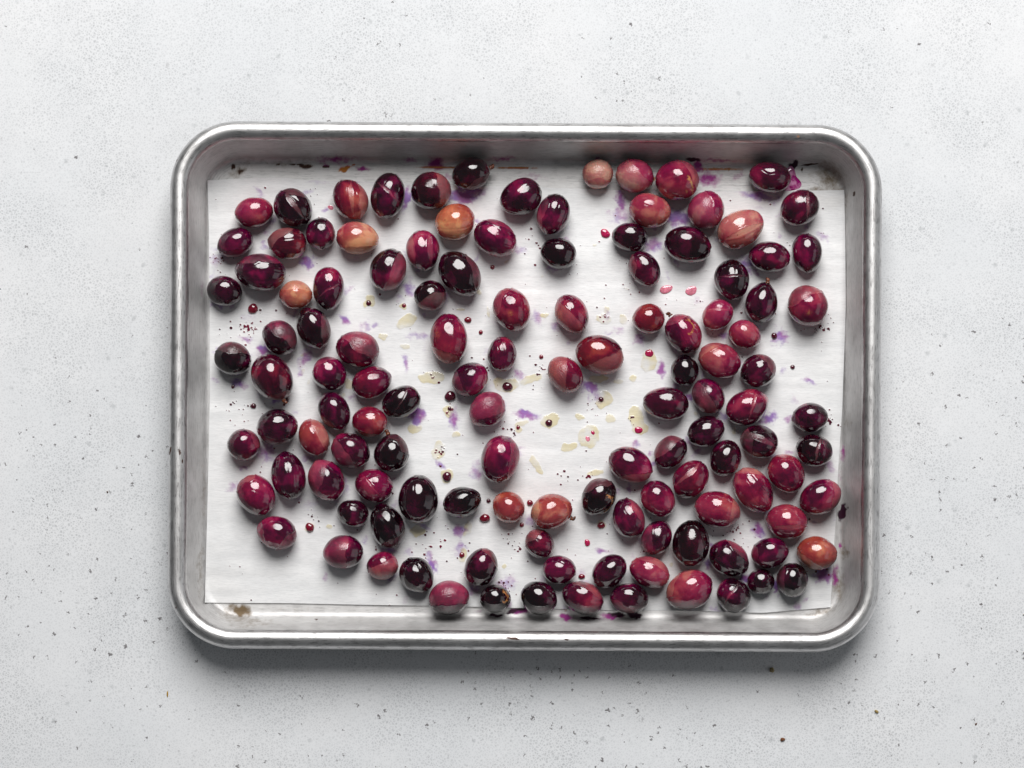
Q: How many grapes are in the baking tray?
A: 122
